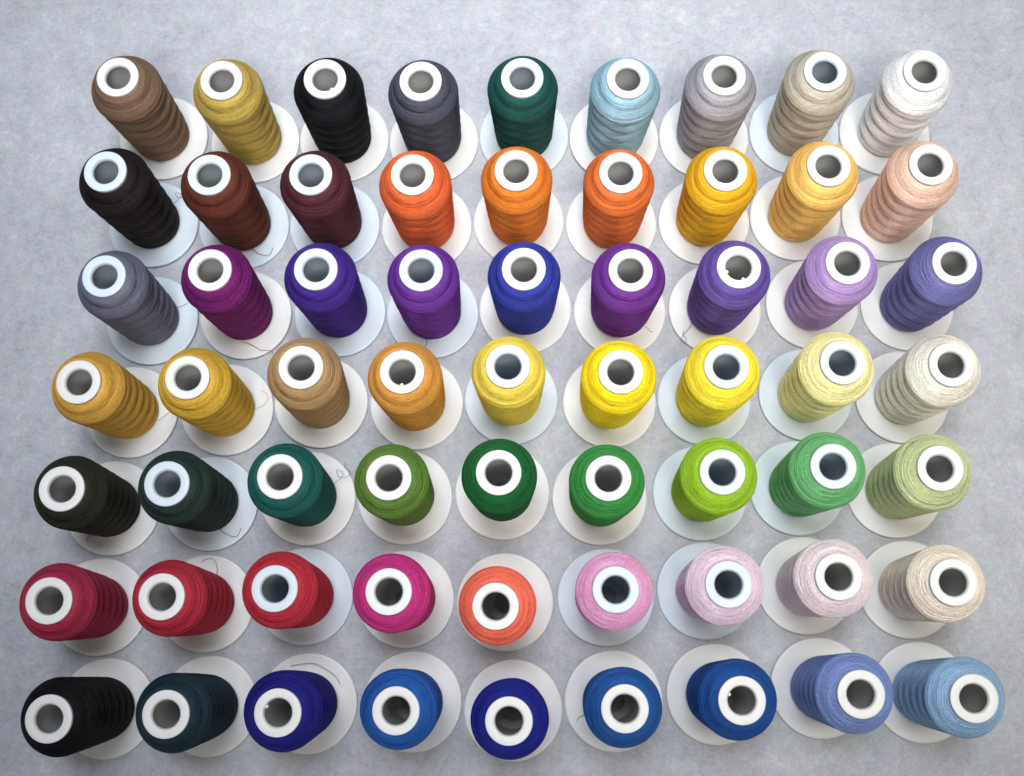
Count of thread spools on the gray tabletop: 63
